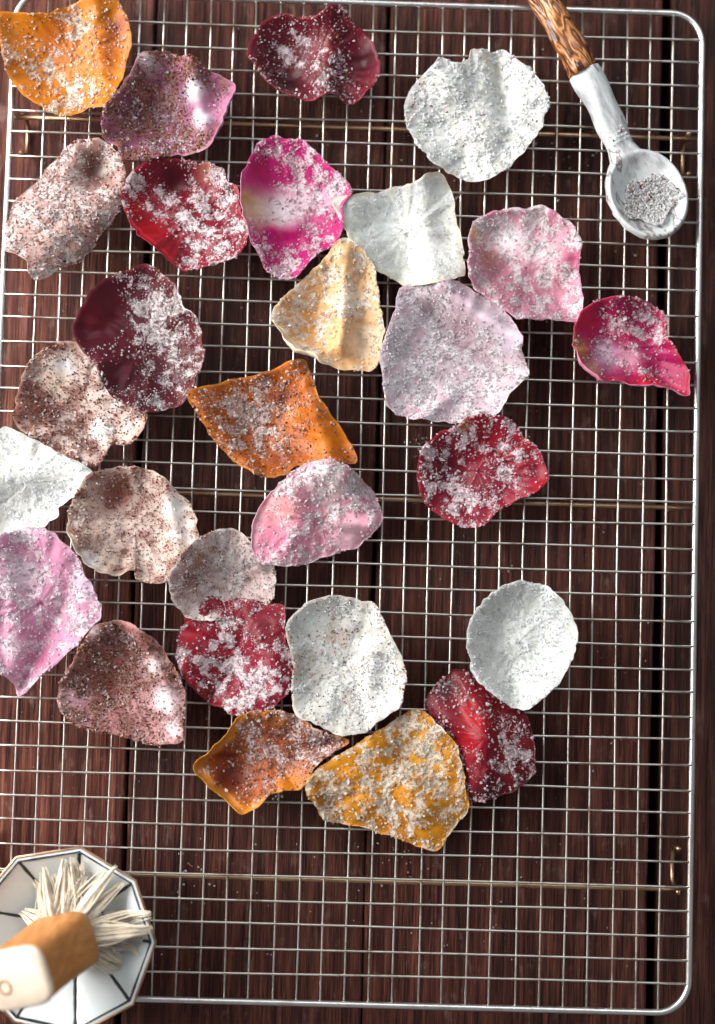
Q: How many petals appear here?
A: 28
